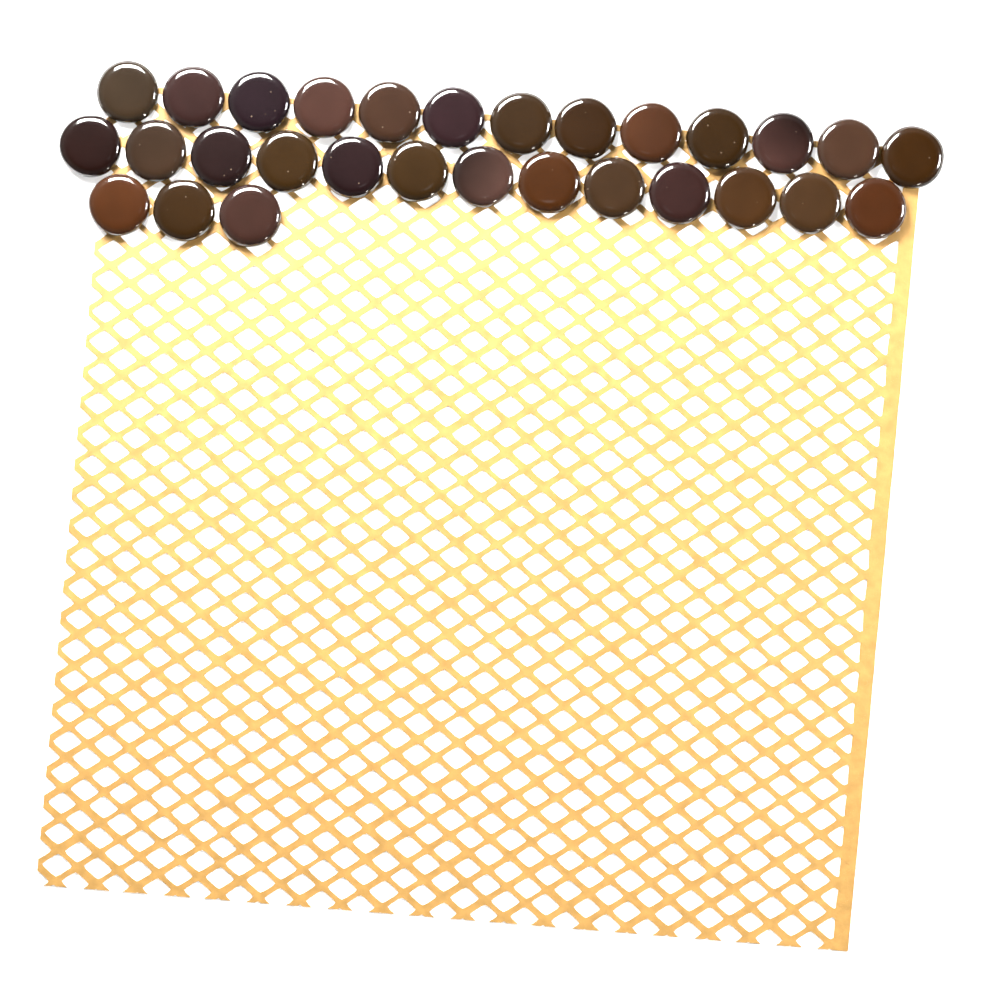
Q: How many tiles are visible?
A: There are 29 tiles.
